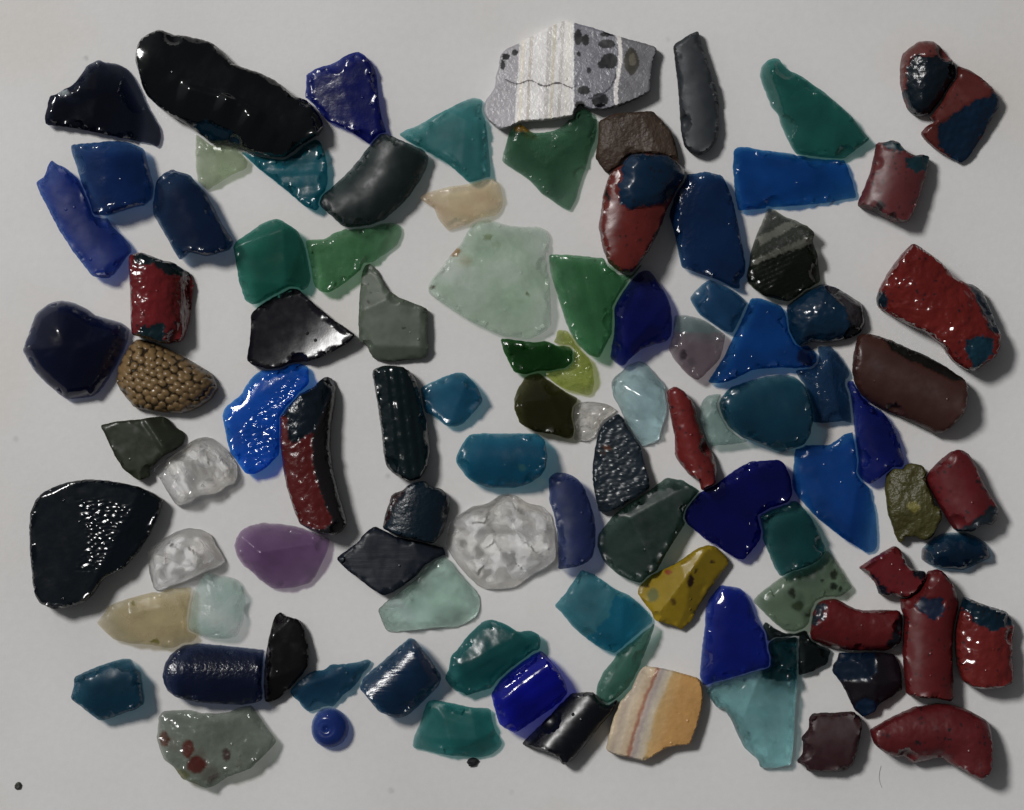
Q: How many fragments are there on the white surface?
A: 100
